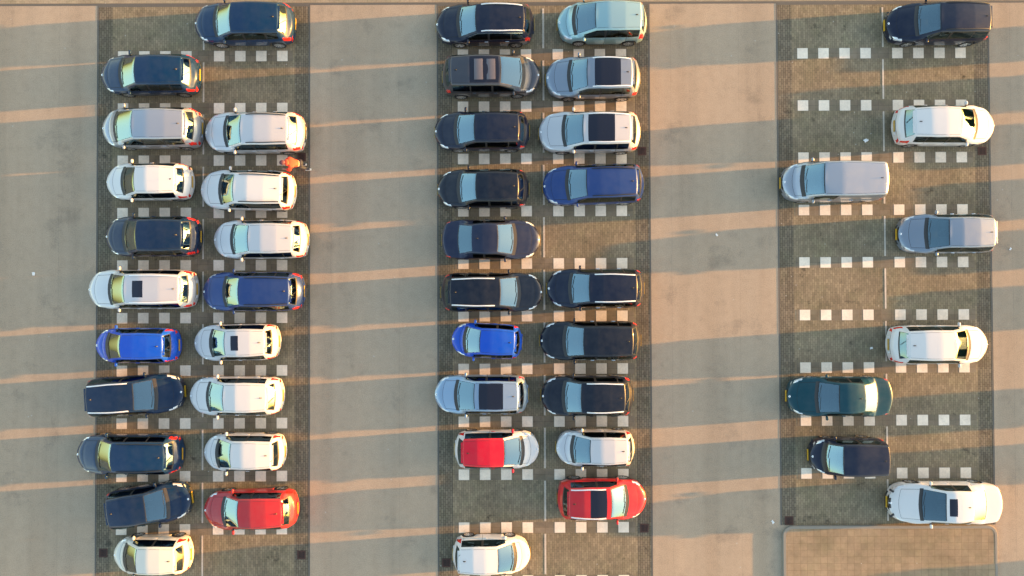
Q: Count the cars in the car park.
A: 46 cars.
